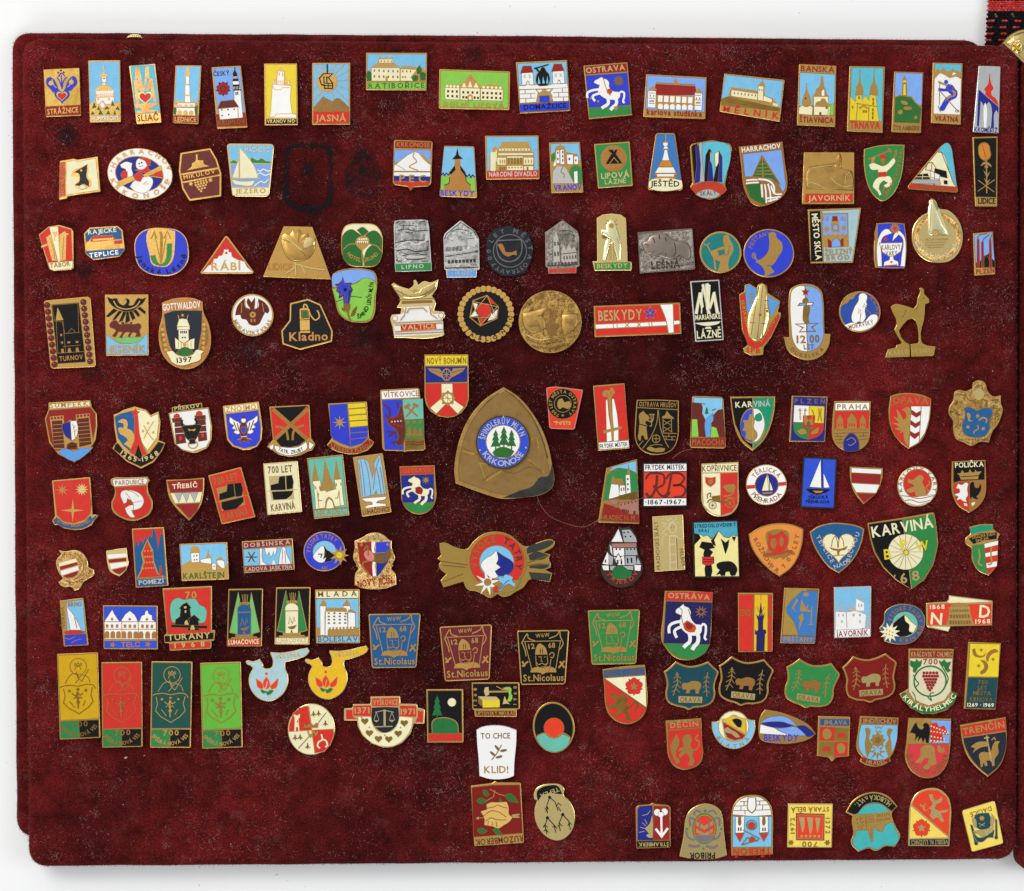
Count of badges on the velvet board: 167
